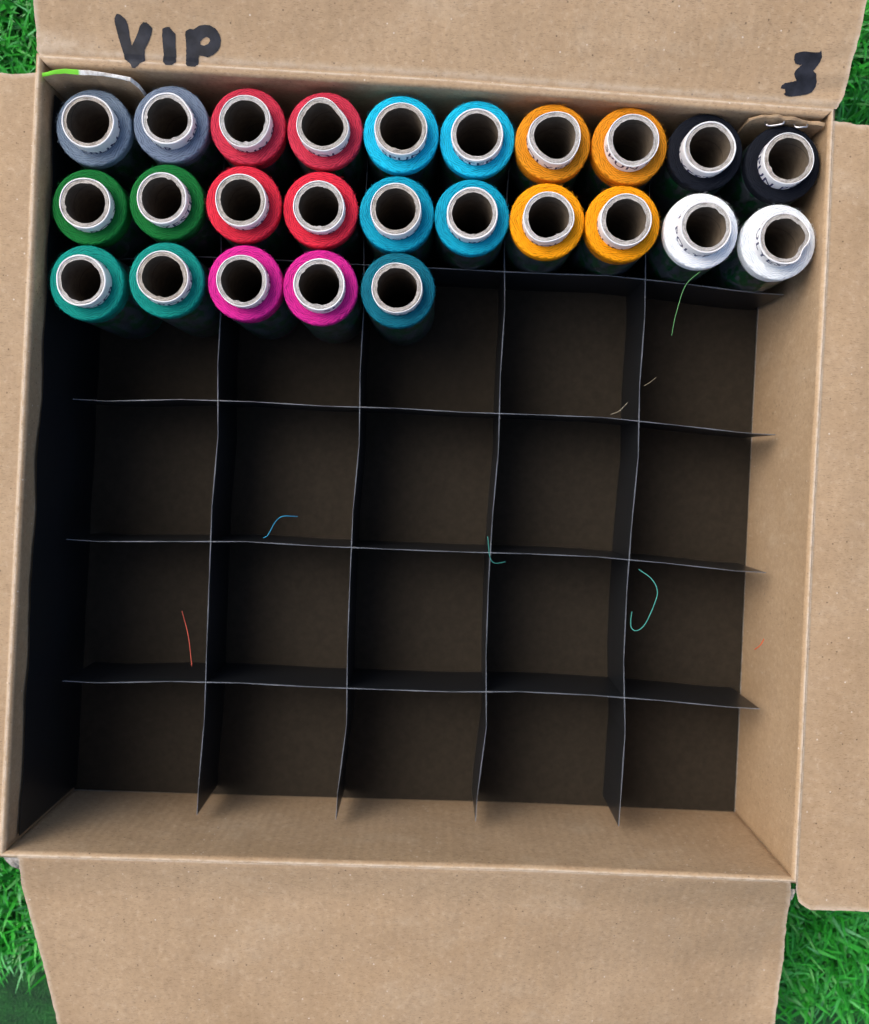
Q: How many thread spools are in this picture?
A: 25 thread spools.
